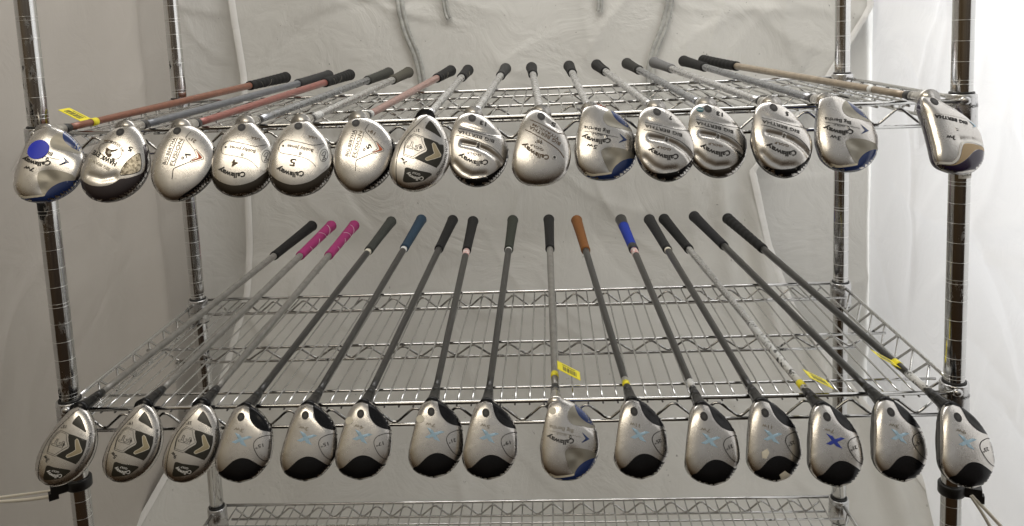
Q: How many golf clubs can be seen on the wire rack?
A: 30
